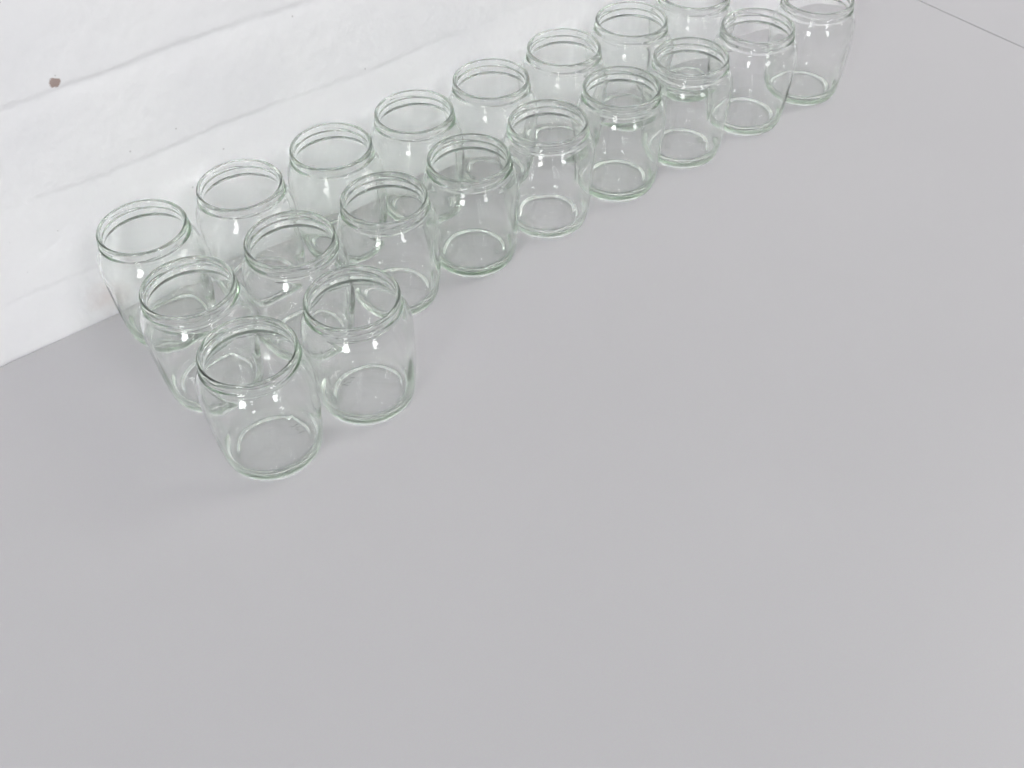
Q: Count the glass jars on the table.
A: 19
